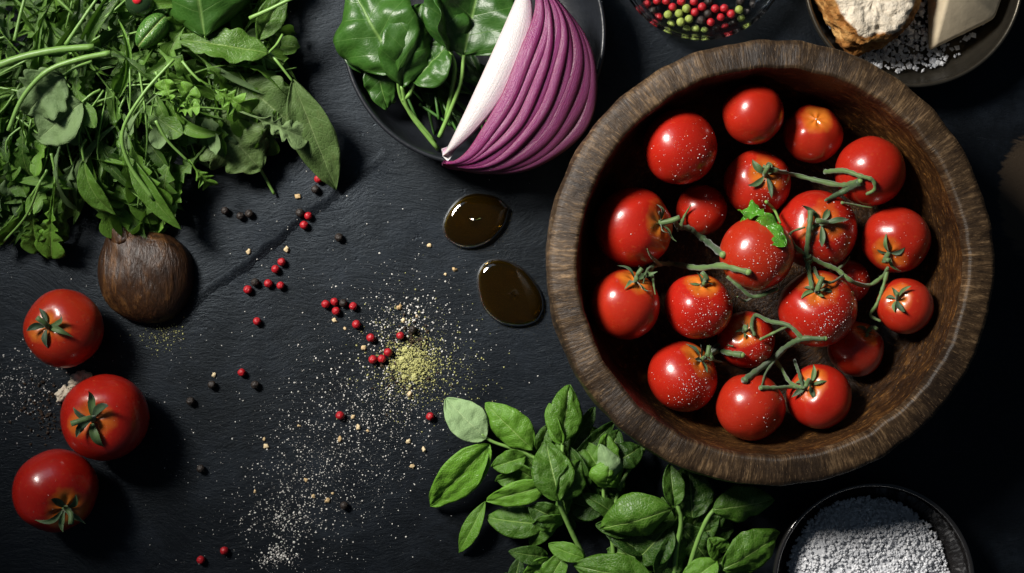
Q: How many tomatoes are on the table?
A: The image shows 23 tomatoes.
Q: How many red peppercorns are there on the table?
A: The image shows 39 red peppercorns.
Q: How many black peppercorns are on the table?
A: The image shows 23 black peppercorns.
